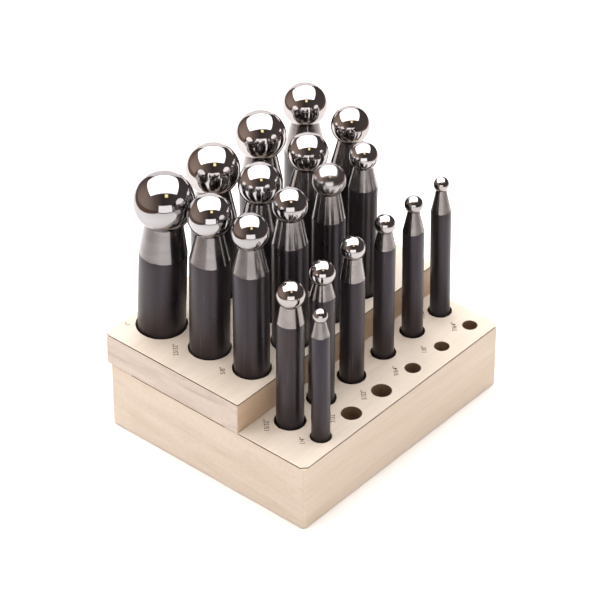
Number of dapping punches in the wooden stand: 19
